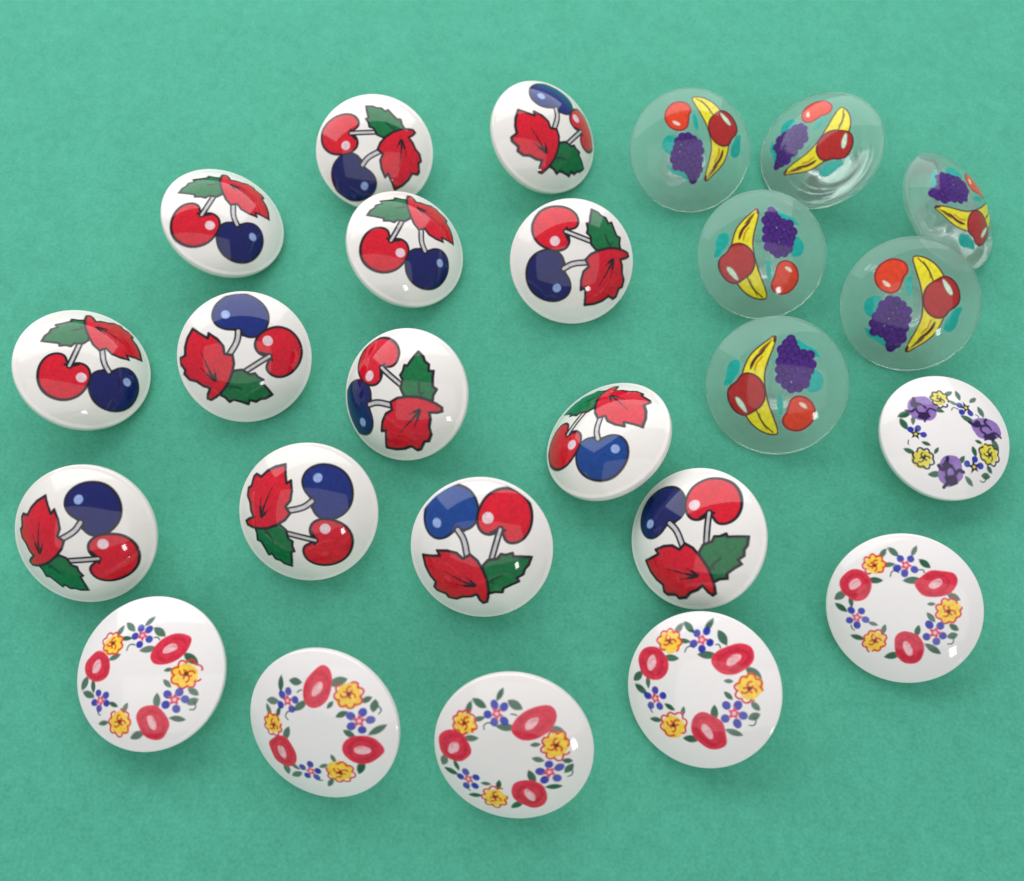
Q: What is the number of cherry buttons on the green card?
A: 13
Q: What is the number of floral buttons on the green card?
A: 6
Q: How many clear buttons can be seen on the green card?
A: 6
